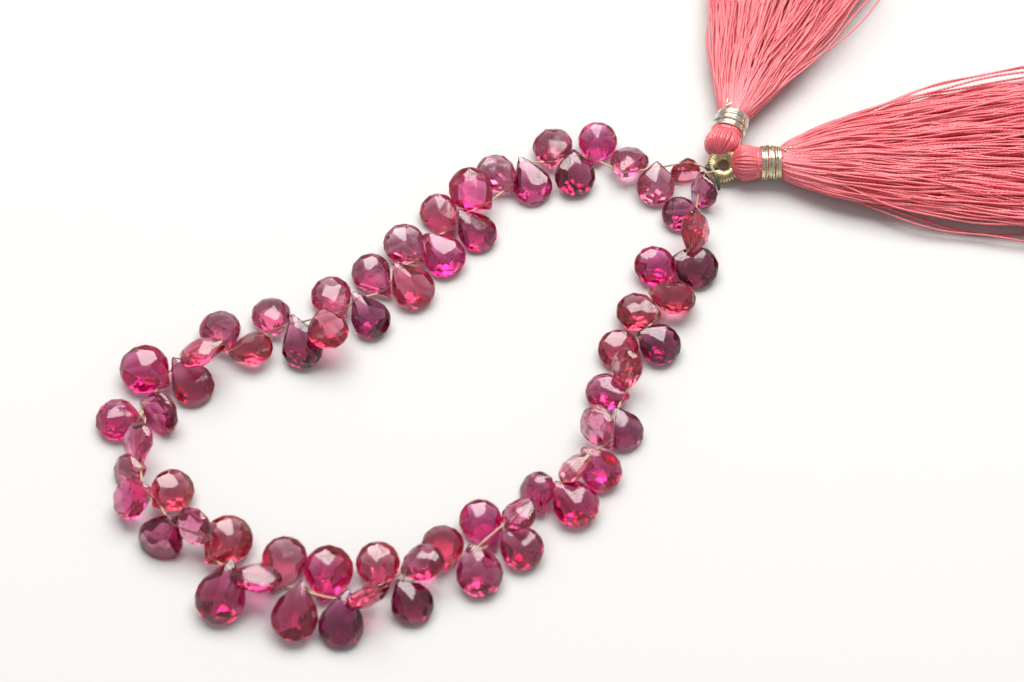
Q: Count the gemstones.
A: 66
